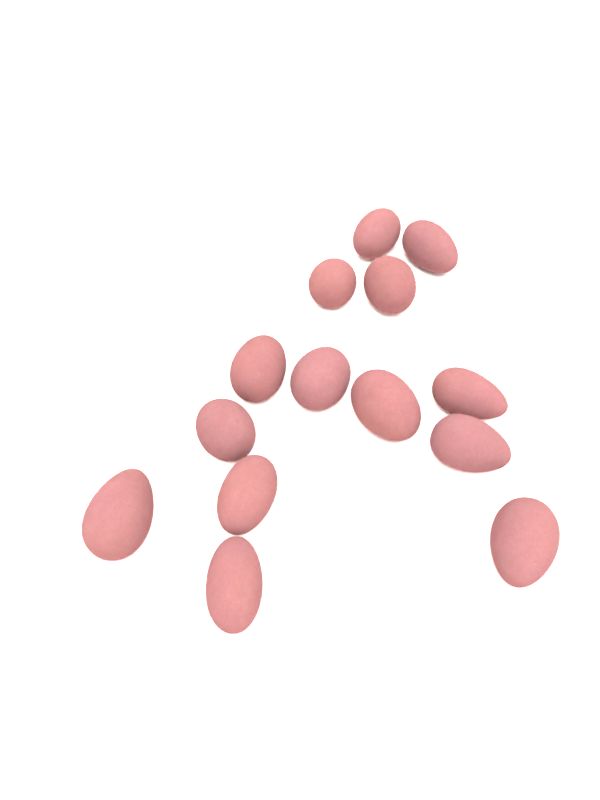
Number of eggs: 14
